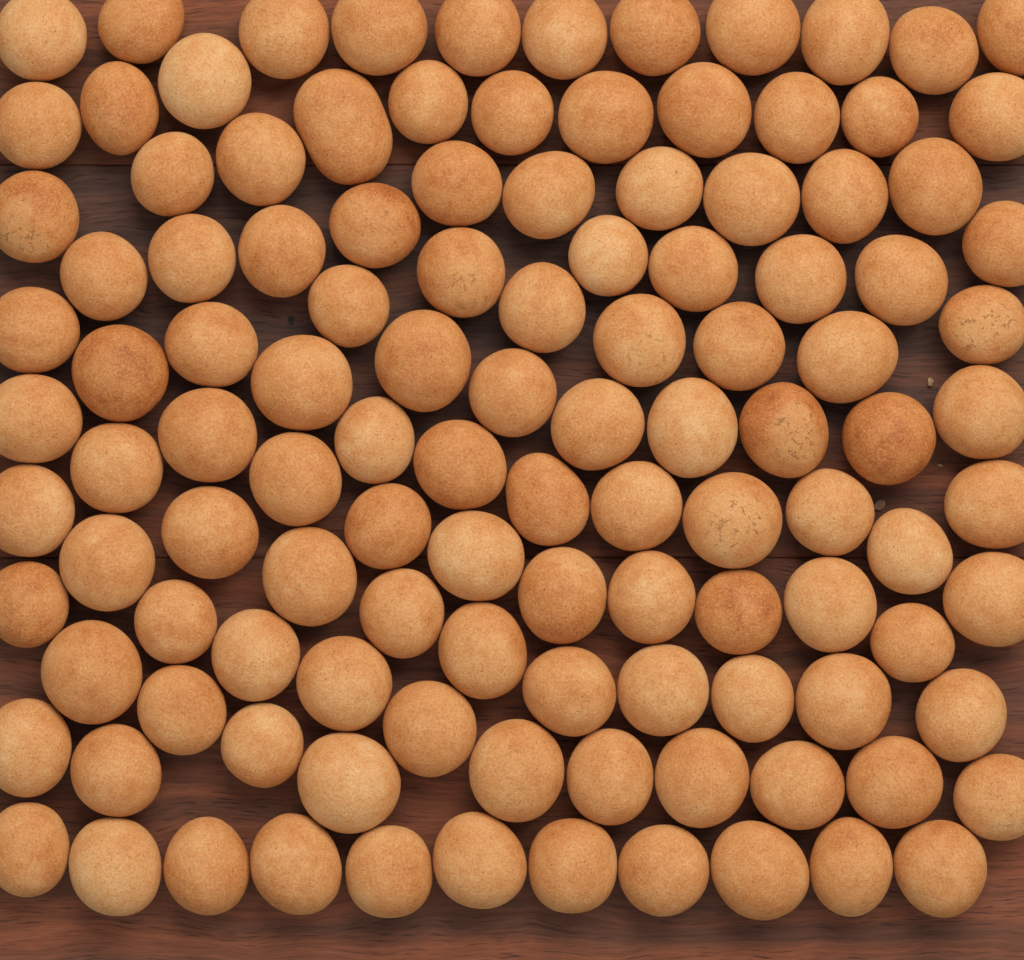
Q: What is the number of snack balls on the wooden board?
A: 117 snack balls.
